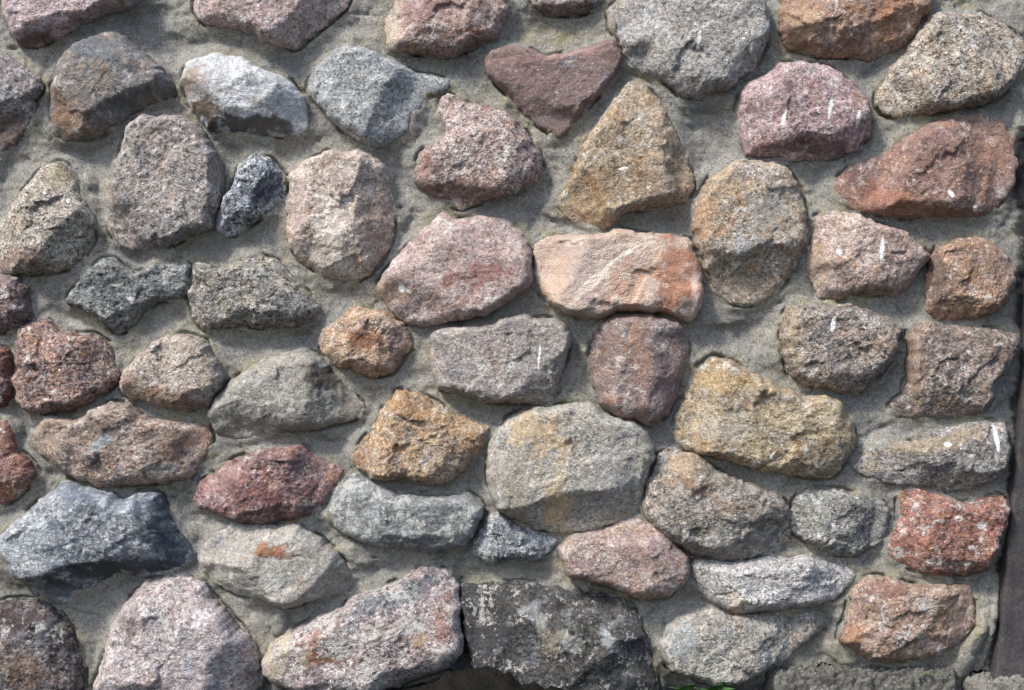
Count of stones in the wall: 59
